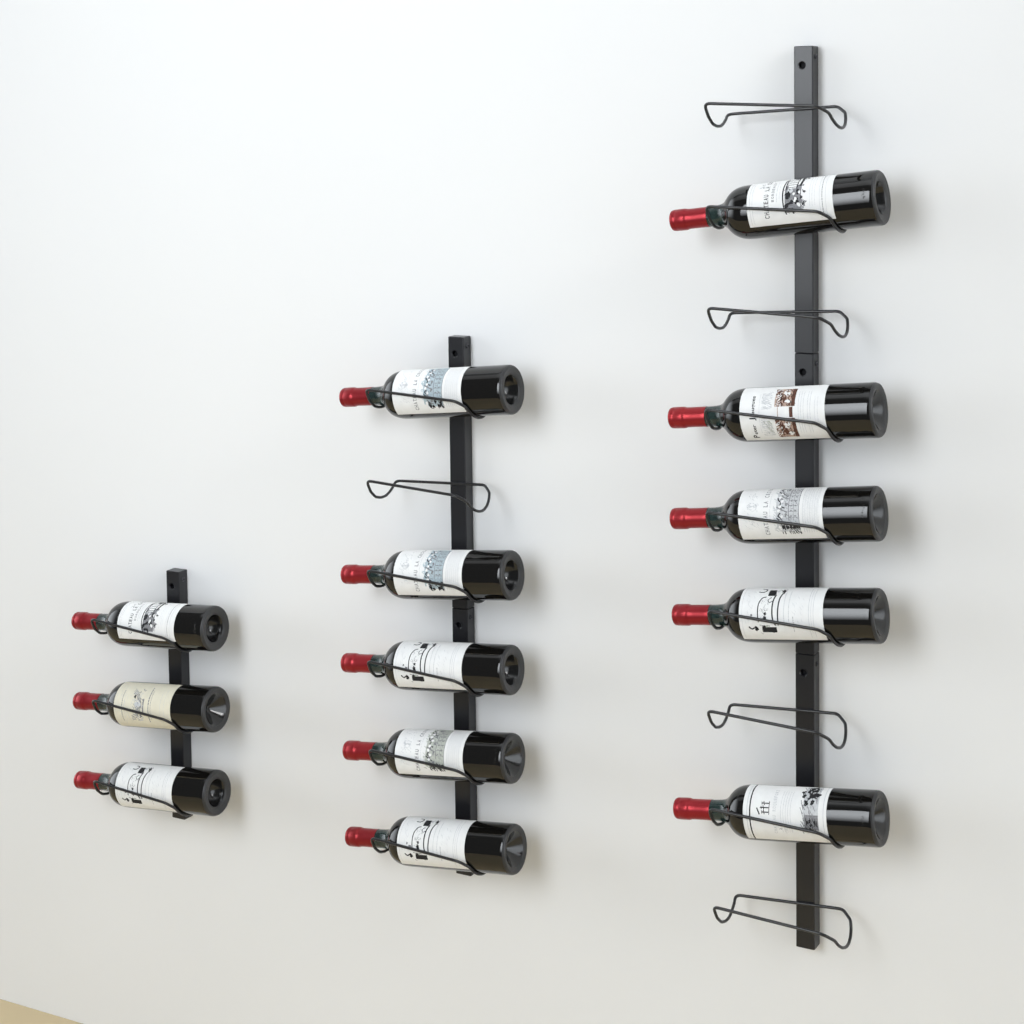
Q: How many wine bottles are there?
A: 13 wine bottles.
